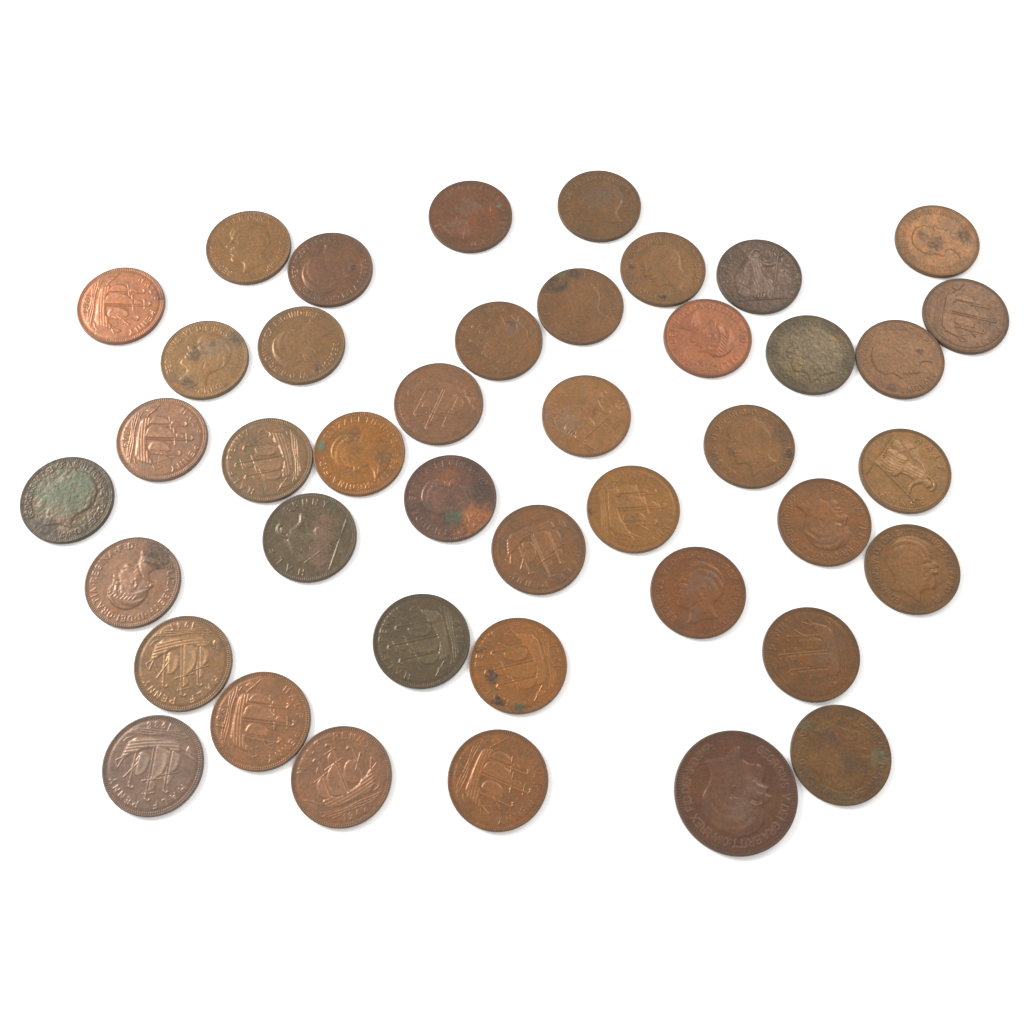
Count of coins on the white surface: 42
